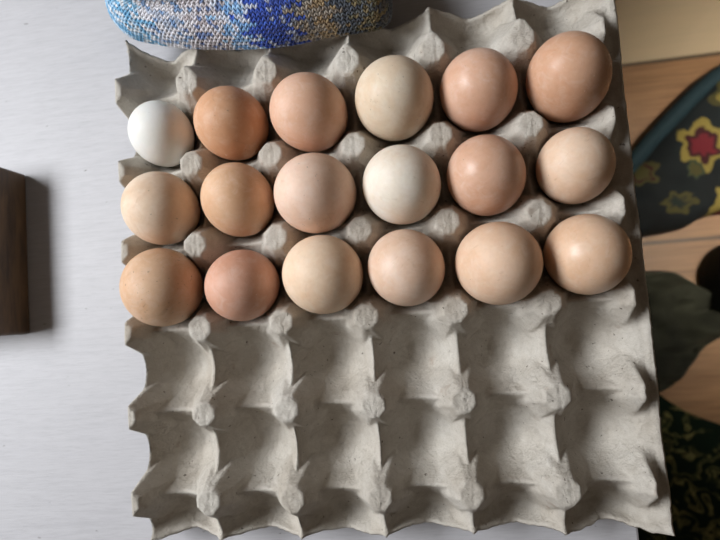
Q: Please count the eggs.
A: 18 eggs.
